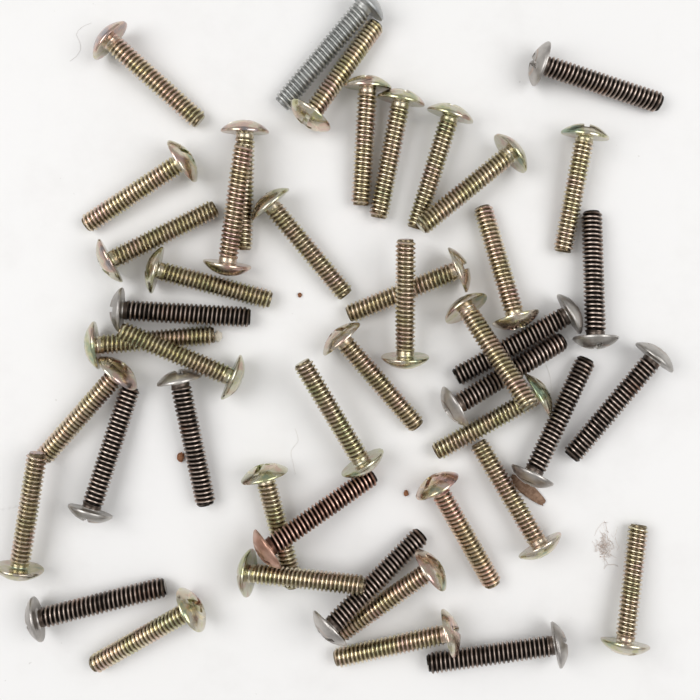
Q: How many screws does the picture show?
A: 46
